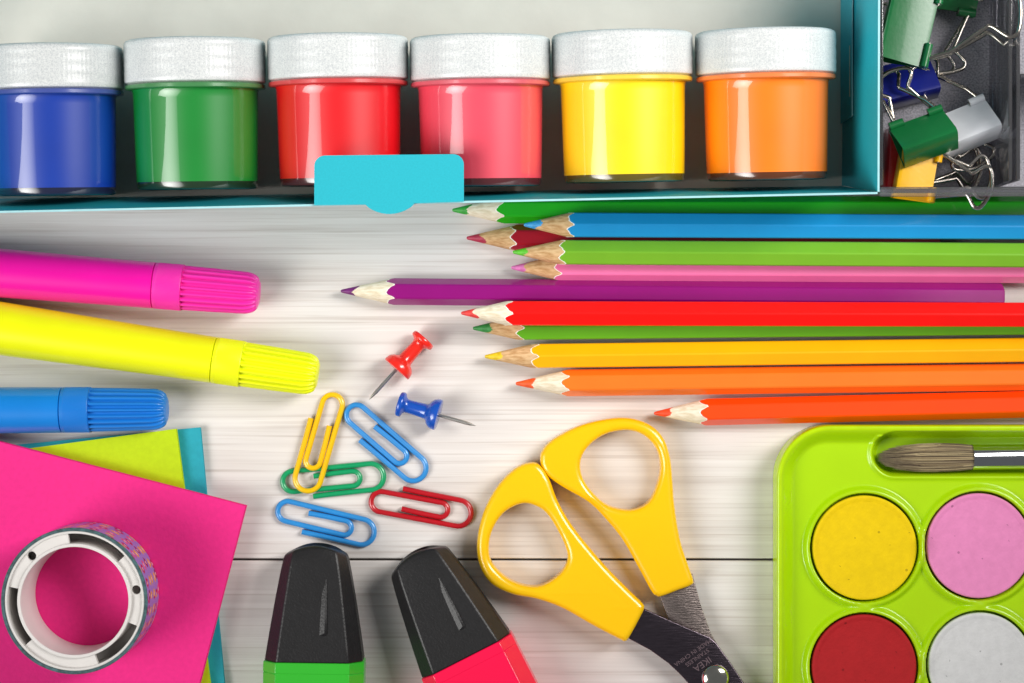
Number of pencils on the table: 11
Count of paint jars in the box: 6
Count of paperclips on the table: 5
